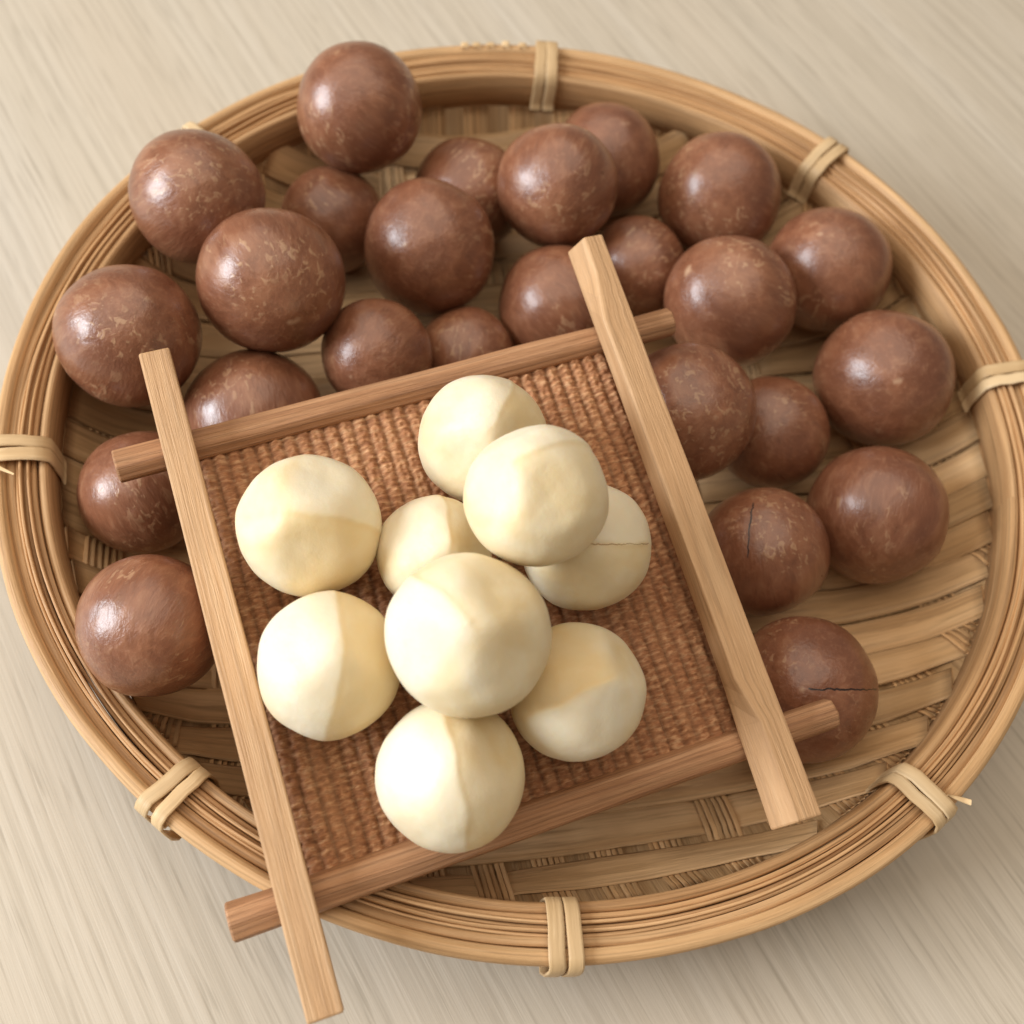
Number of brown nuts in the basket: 25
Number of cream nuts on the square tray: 9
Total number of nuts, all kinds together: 34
